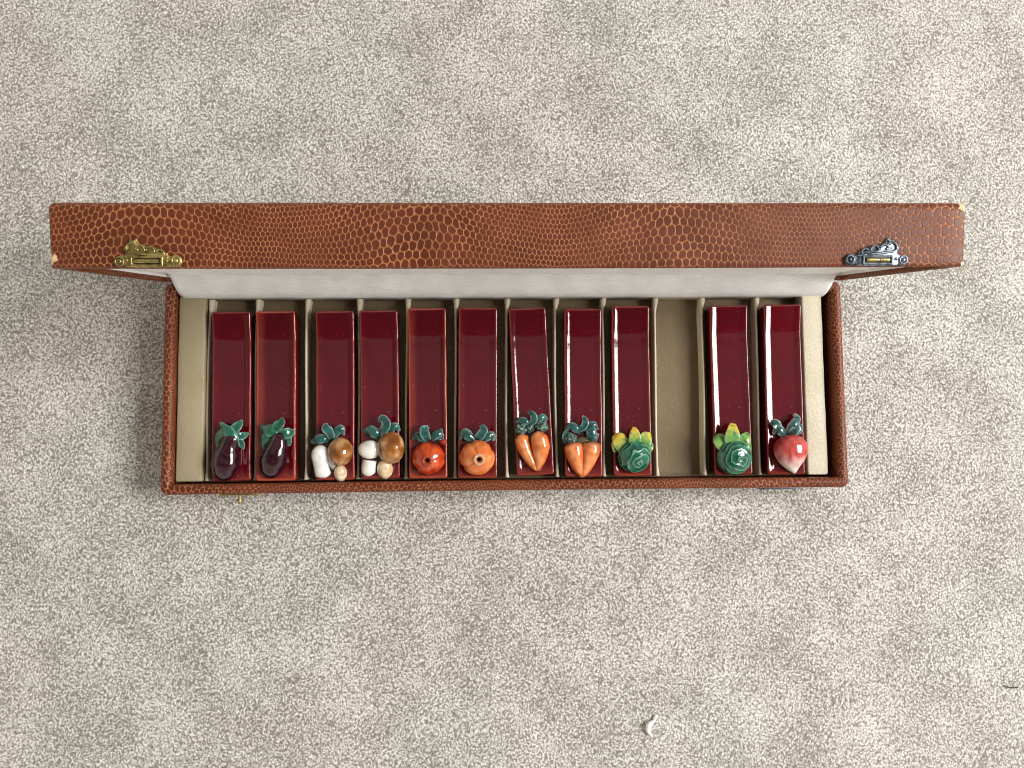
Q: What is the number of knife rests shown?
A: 11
